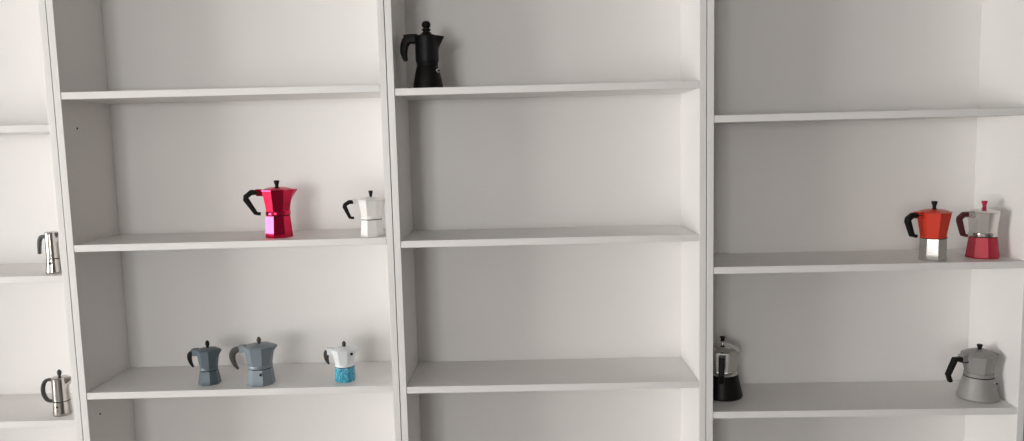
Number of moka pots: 12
